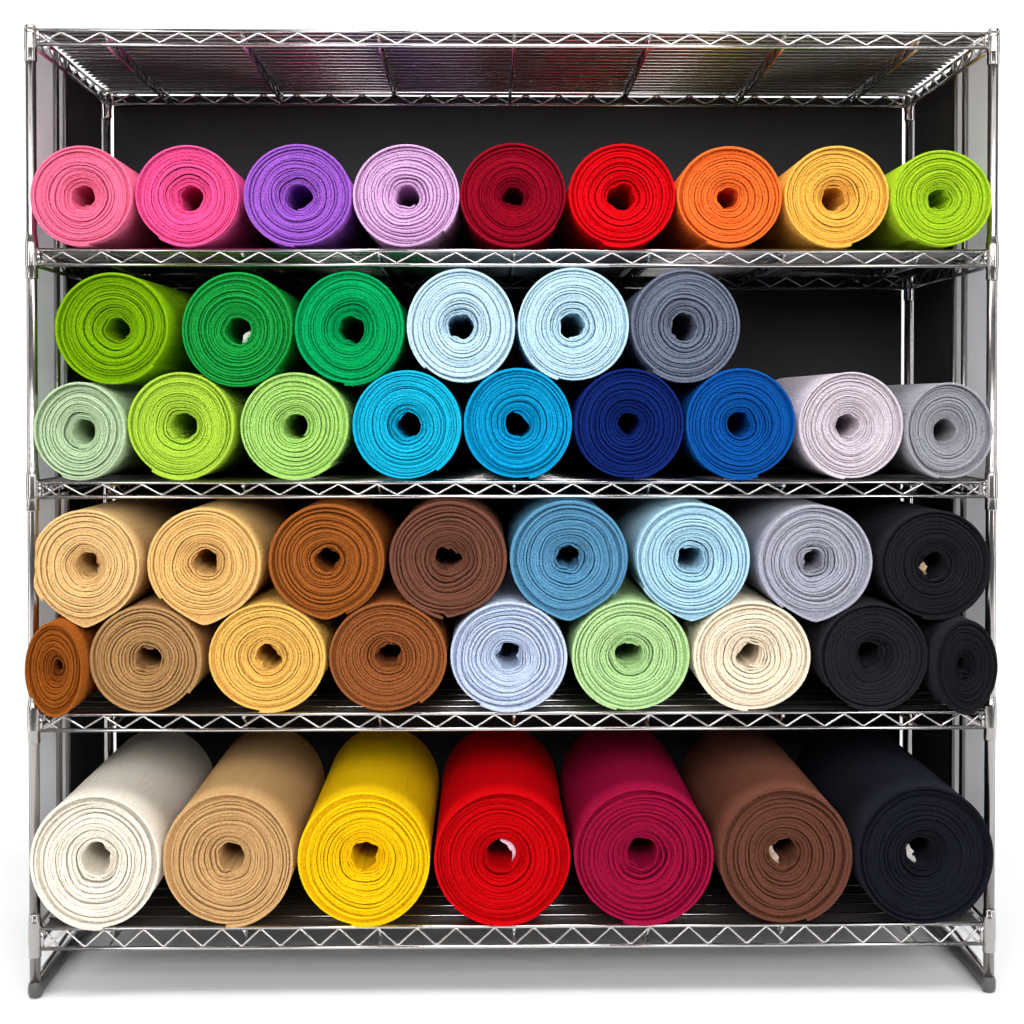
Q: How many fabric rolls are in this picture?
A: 48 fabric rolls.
